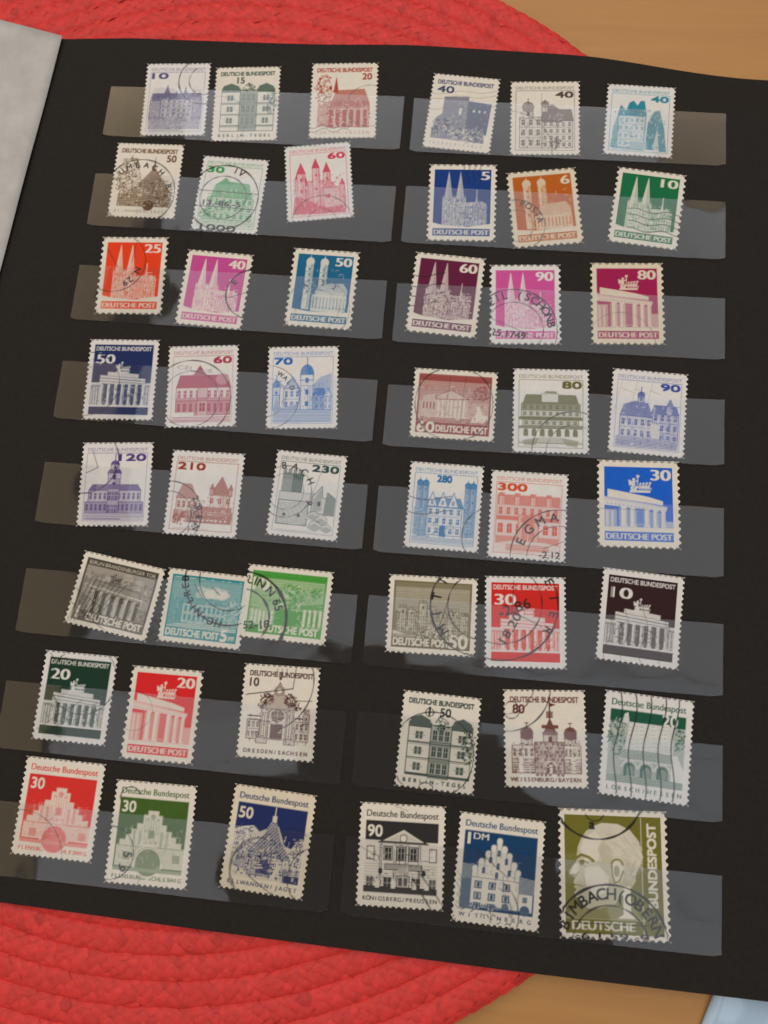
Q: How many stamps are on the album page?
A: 48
